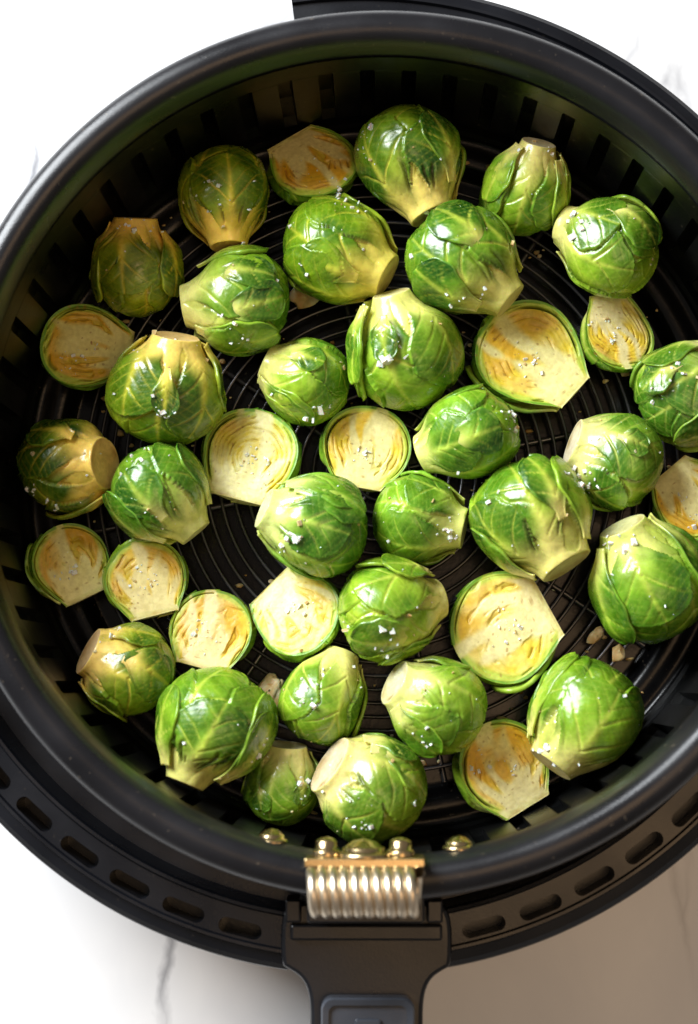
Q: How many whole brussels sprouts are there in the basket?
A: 28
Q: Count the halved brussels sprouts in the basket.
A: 13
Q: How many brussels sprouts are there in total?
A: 41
